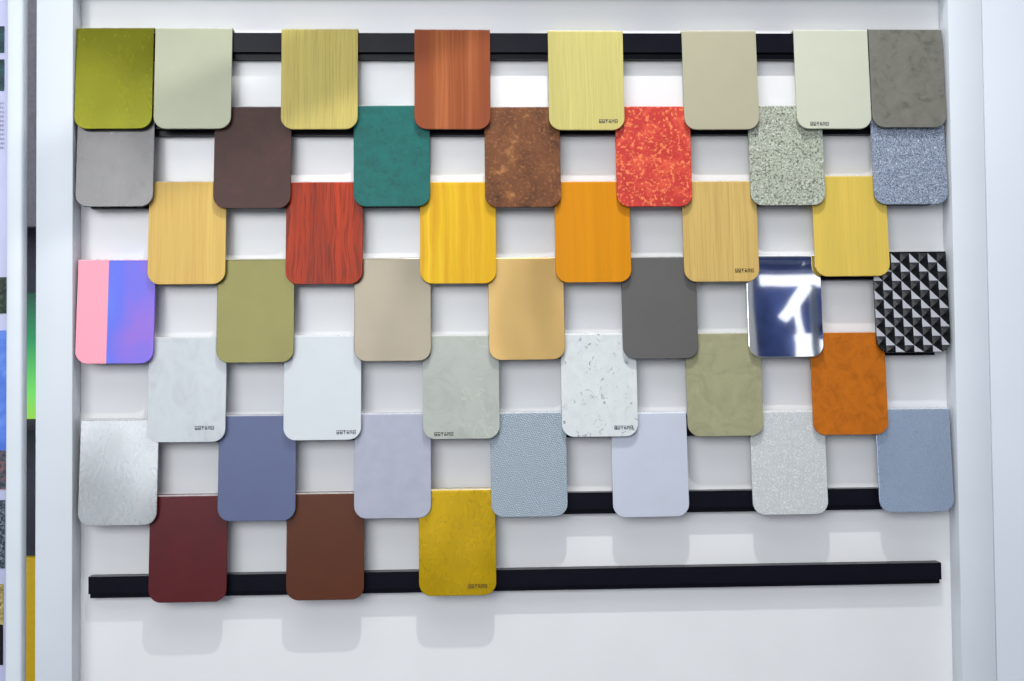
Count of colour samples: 44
